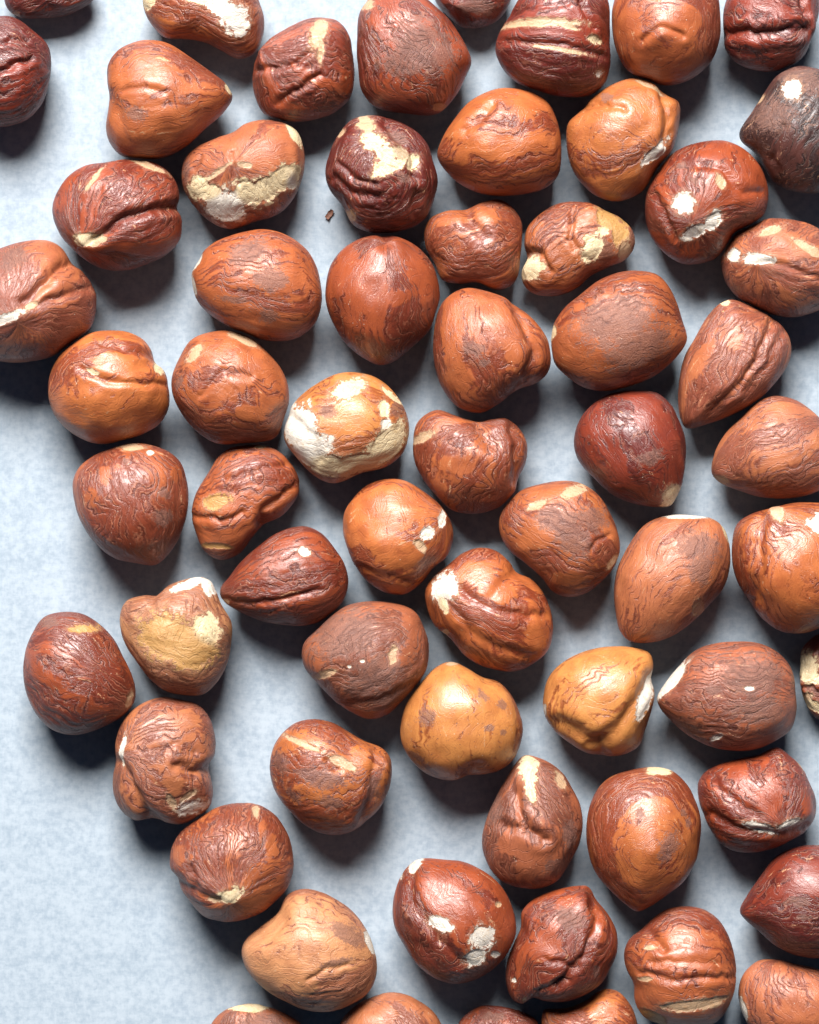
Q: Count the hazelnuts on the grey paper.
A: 63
